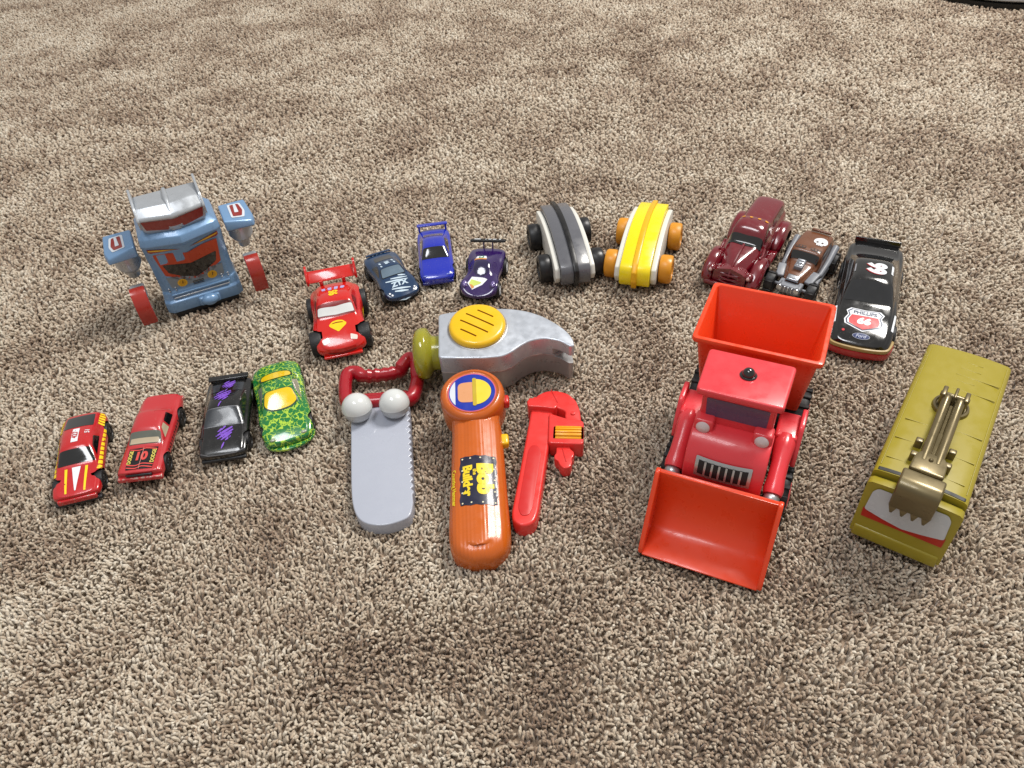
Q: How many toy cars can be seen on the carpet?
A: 13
